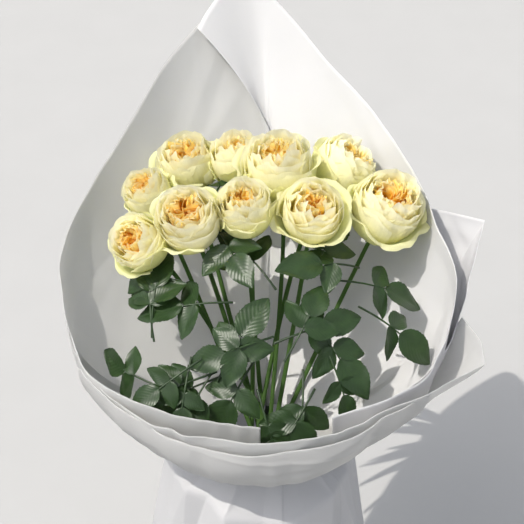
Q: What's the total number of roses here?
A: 10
